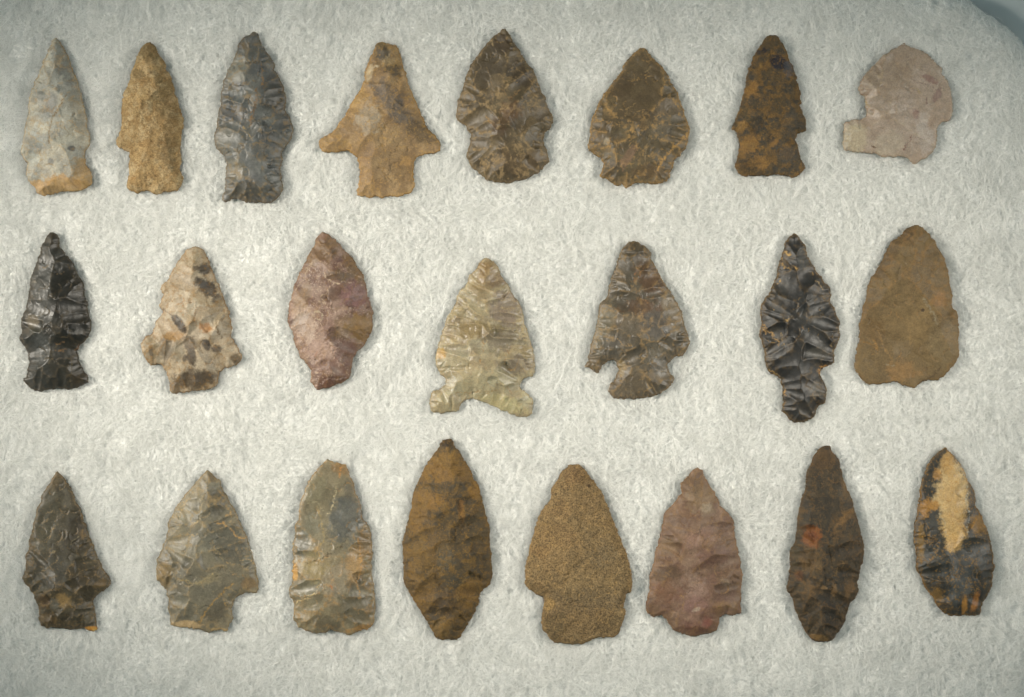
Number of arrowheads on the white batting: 23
